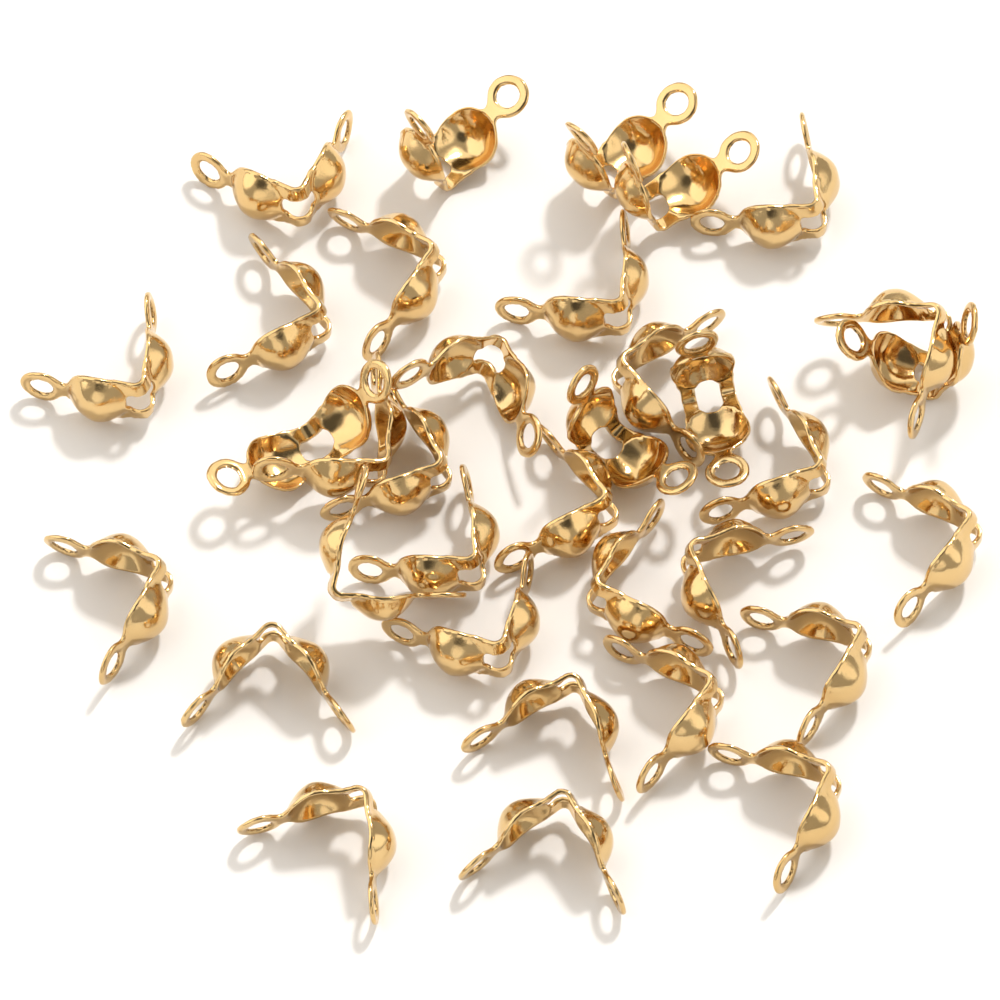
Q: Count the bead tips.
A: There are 34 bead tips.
